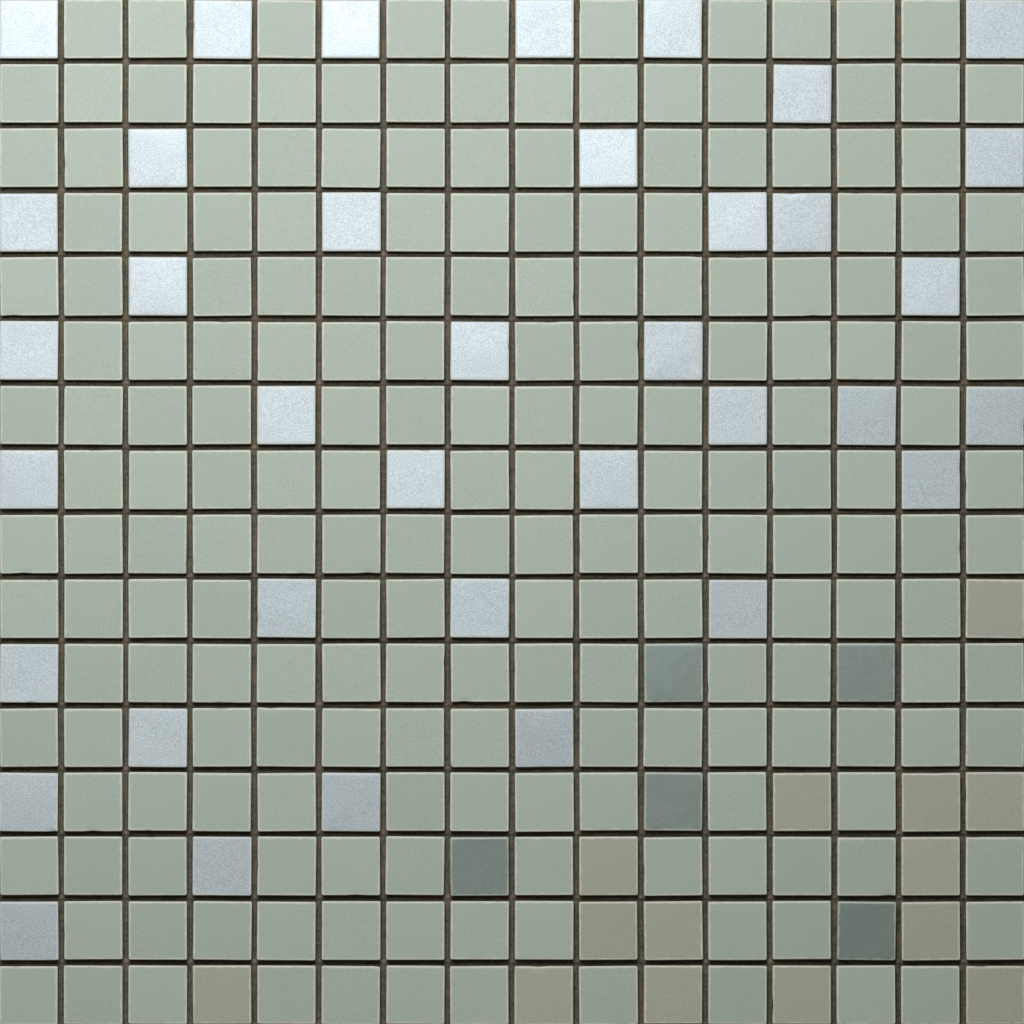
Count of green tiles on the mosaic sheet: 200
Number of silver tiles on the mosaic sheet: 37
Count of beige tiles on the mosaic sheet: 14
